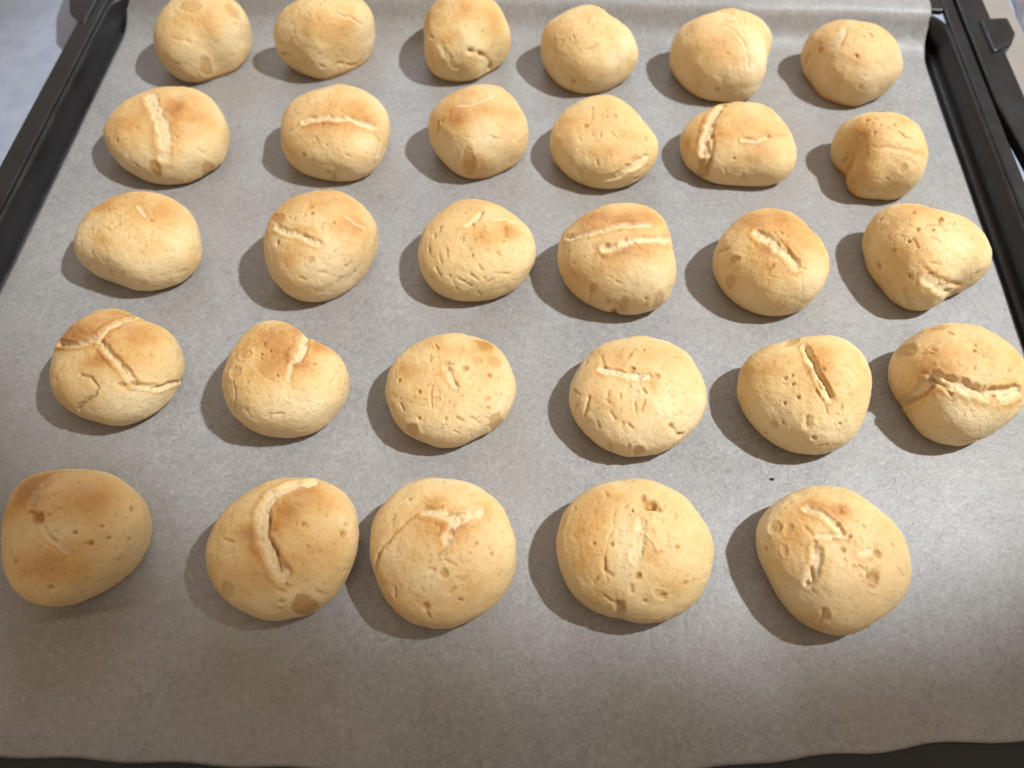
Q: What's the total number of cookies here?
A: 29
